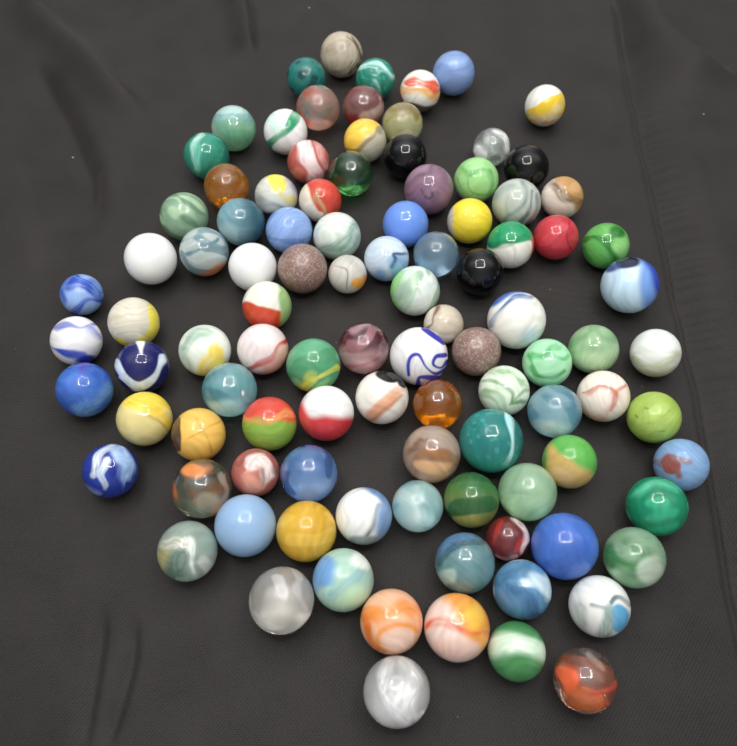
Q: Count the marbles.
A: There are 101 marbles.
